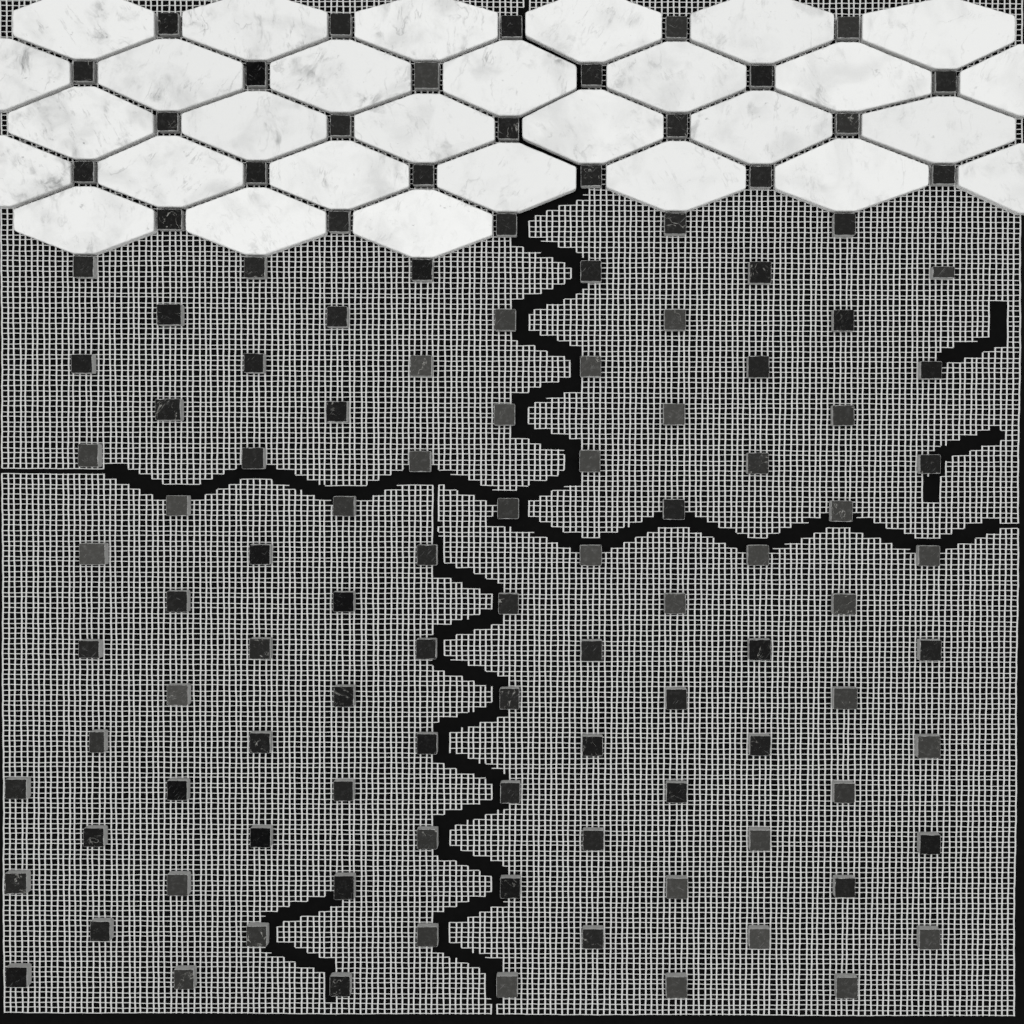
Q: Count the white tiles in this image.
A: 29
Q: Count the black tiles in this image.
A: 118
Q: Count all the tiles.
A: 147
